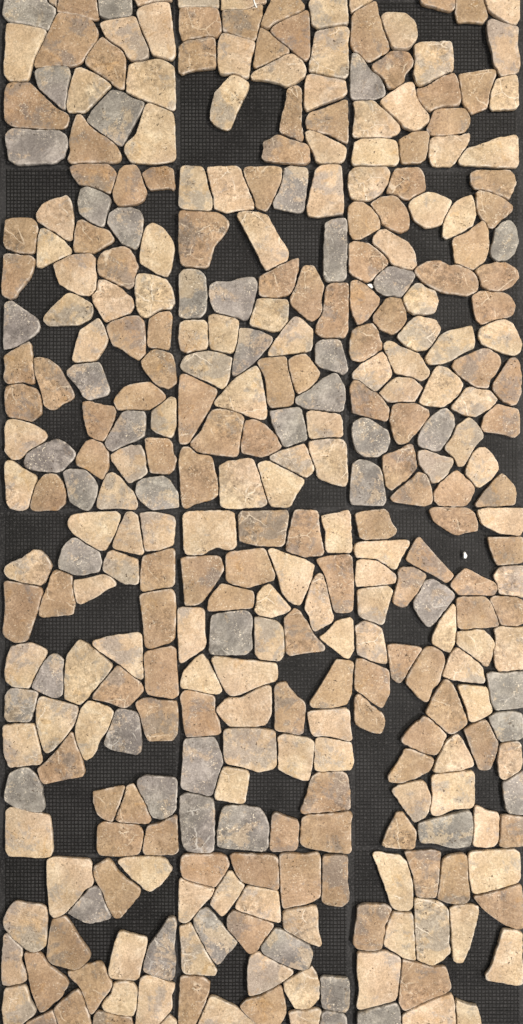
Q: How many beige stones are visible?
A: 144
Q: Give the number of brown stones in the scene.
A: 135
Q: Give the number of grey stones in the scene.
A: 49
